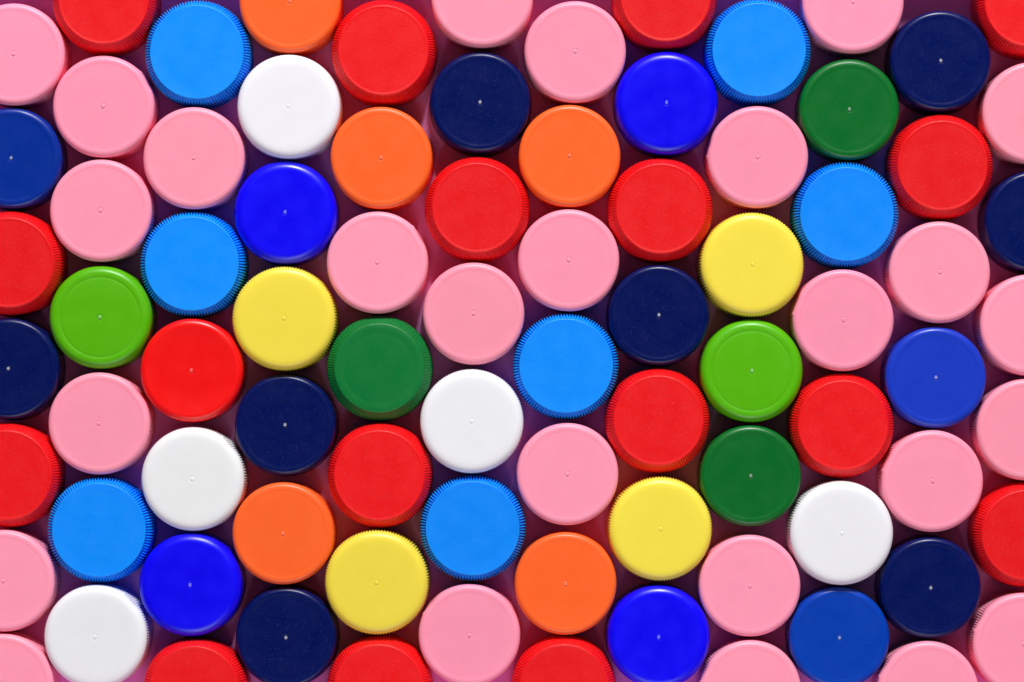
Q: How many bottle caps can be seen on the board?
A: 84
